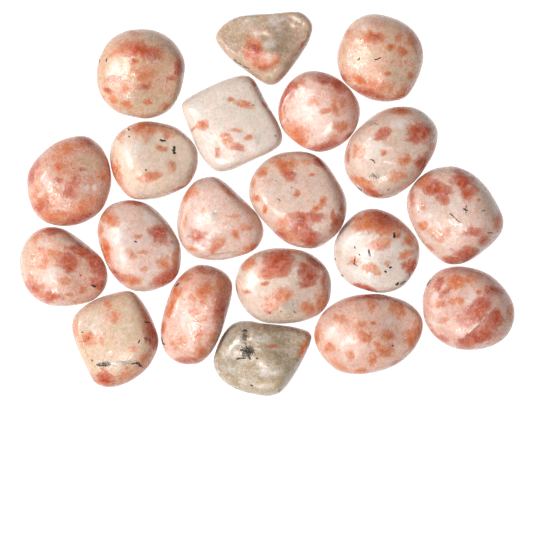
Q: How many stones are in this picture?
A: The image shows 20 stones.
